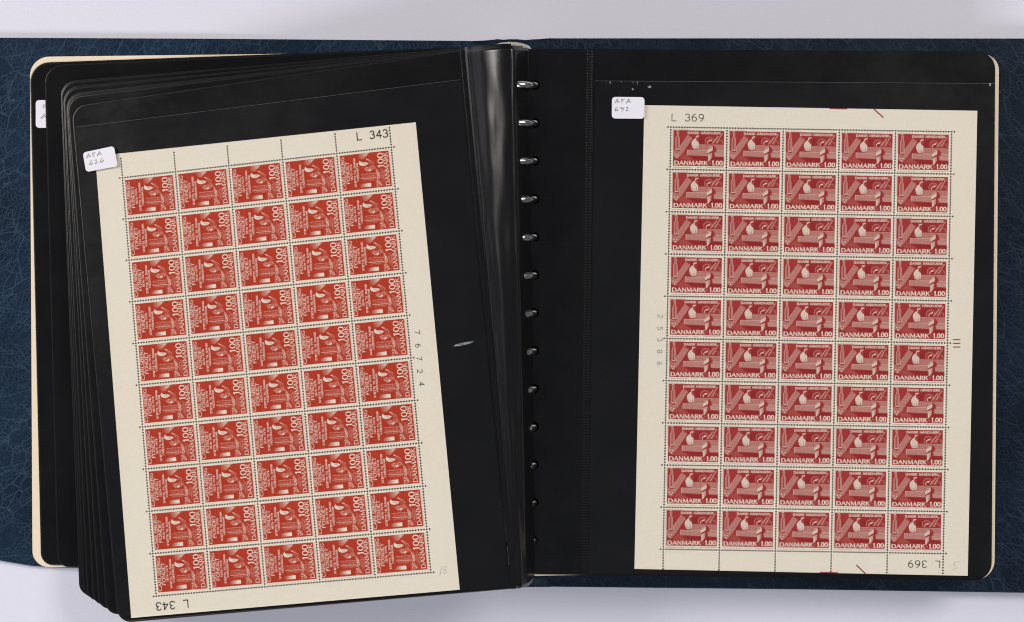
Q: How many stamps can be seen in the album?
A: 100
